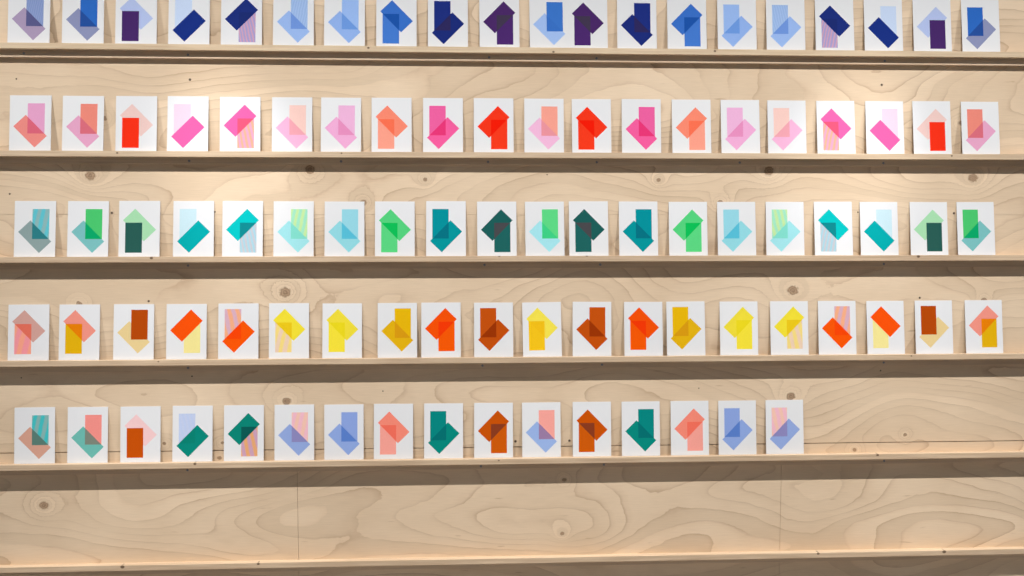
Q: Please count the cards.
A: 96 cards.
